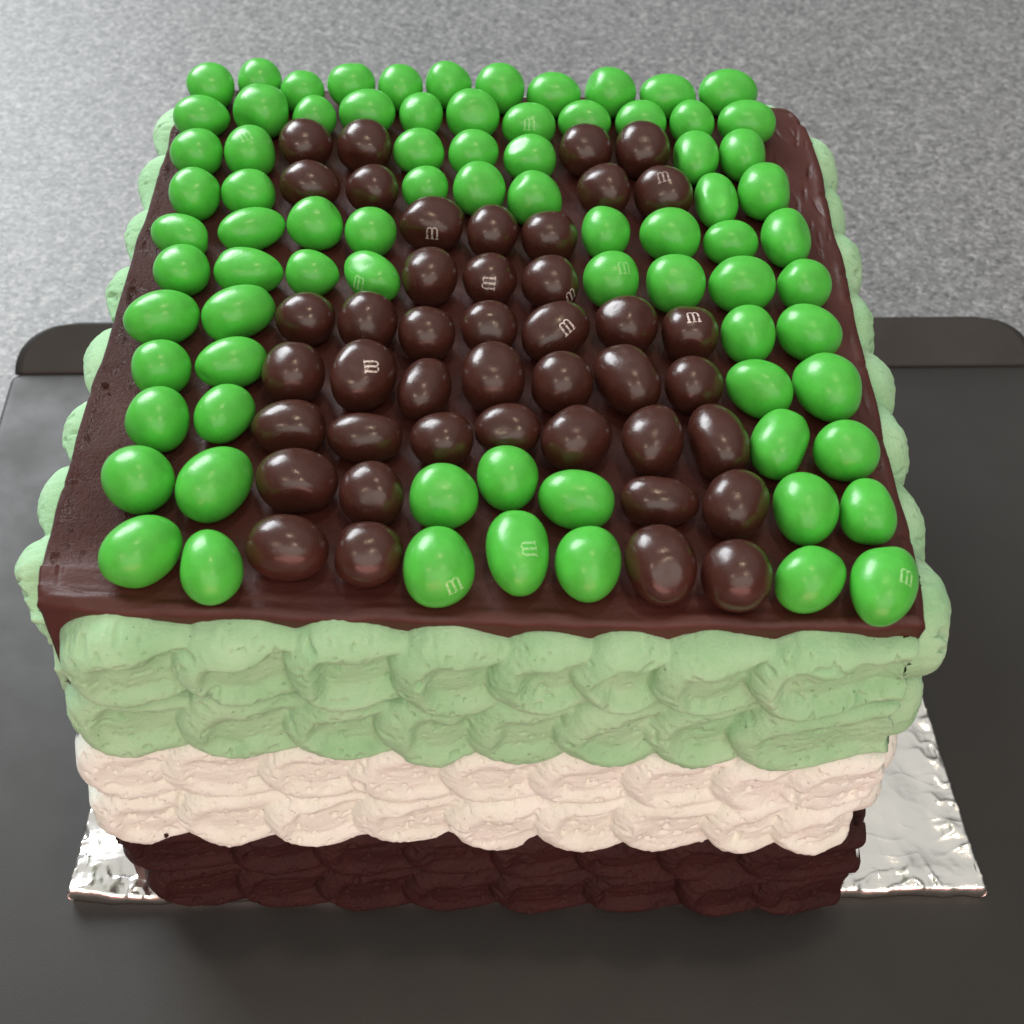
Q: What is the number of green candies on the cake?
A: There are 78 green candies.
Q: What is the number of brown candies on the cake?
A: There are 43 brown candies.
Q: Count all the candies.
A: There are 121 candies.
